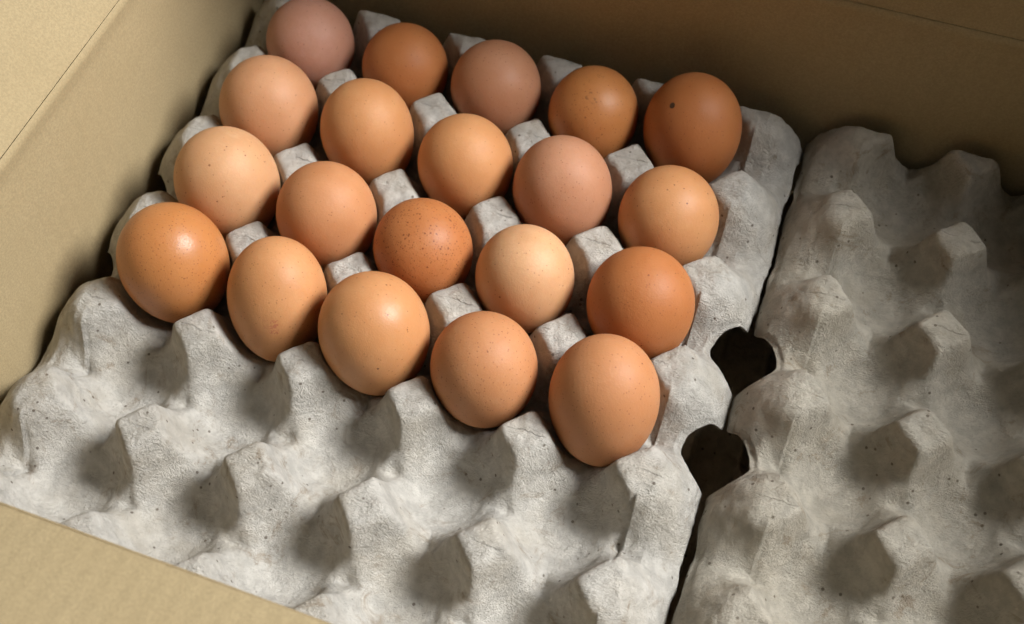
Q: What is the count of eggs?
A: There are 20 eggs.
